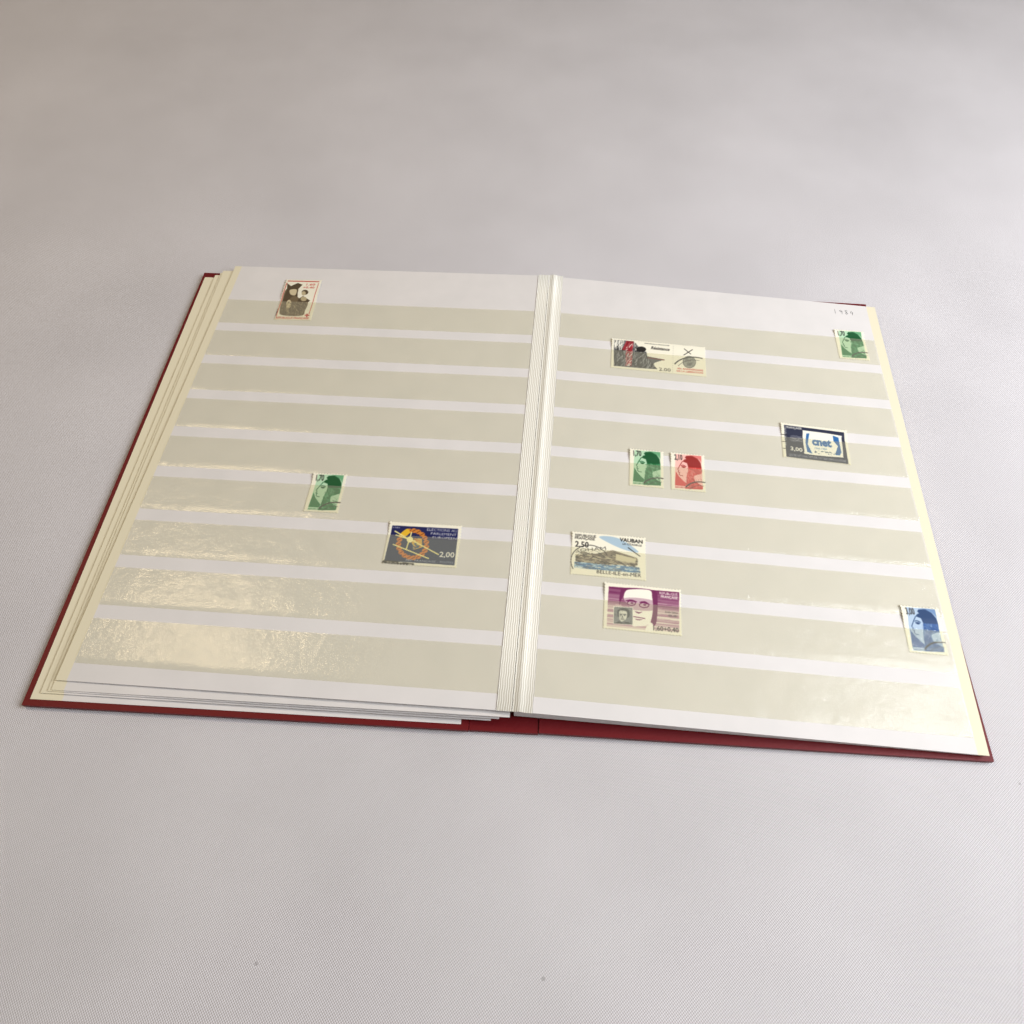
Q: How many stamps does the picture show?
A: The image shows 11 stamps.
